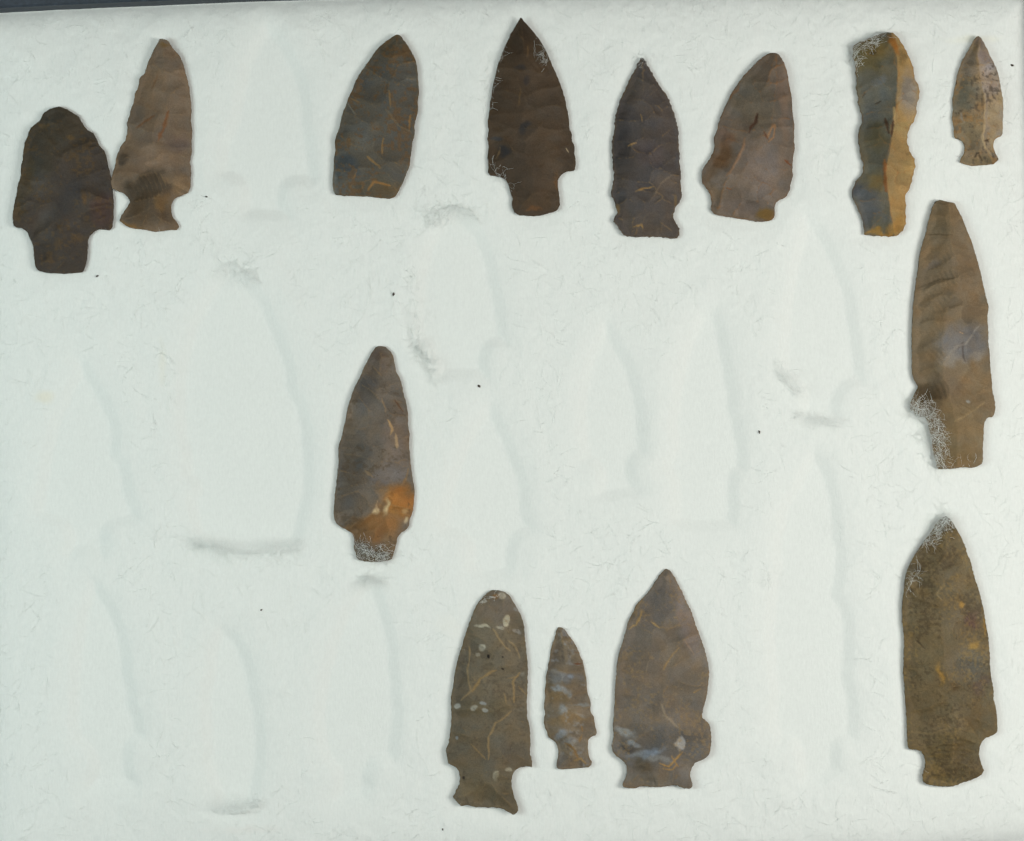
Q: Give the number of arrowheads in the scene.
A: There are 14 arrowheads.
